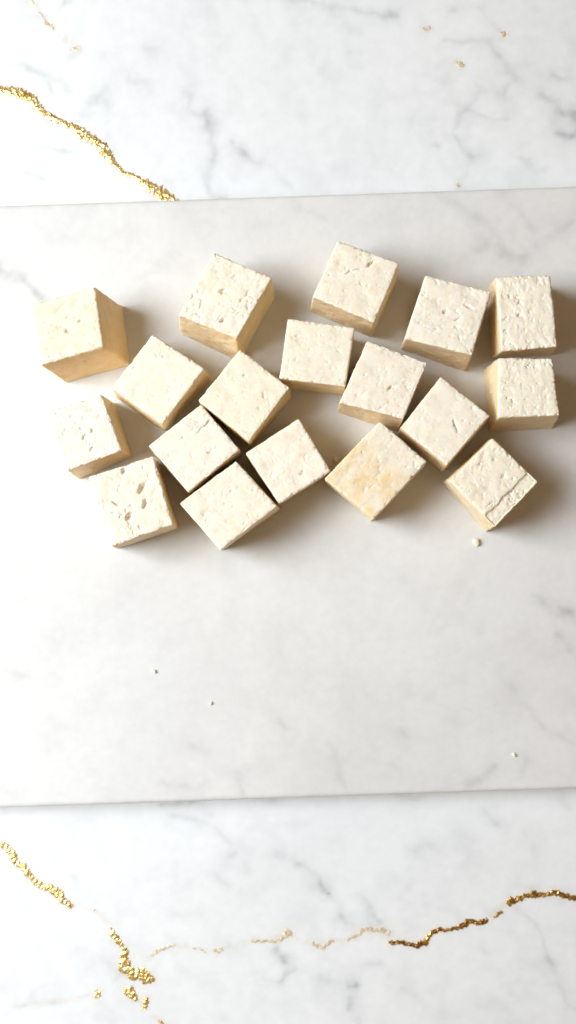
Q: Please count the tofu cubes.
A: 18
